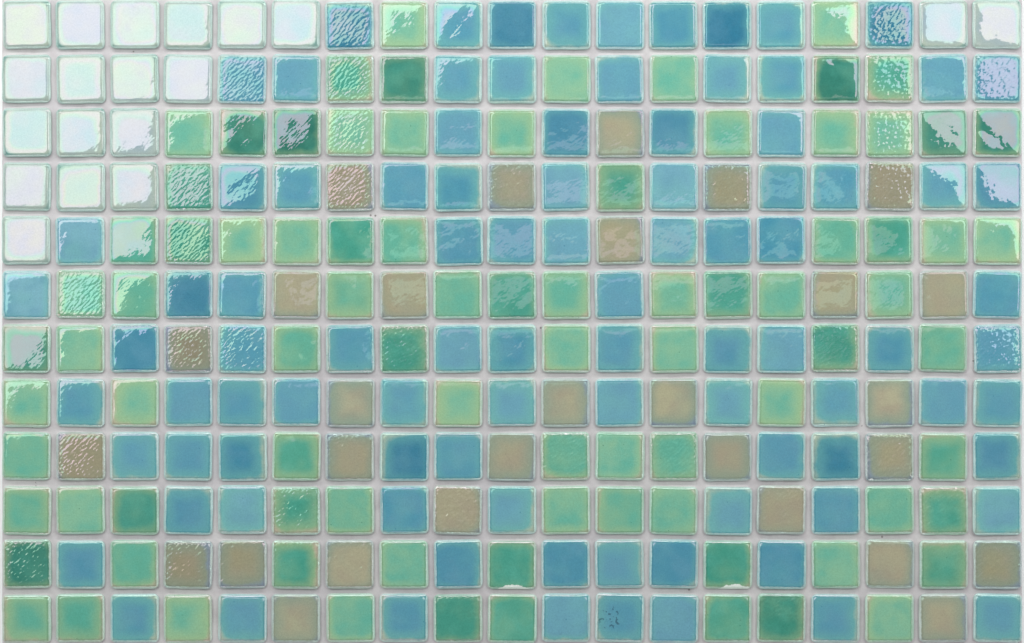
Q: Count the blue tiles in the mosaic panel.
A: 94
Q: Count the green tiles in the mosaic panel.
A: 86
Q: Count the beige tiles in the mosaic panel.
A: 29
